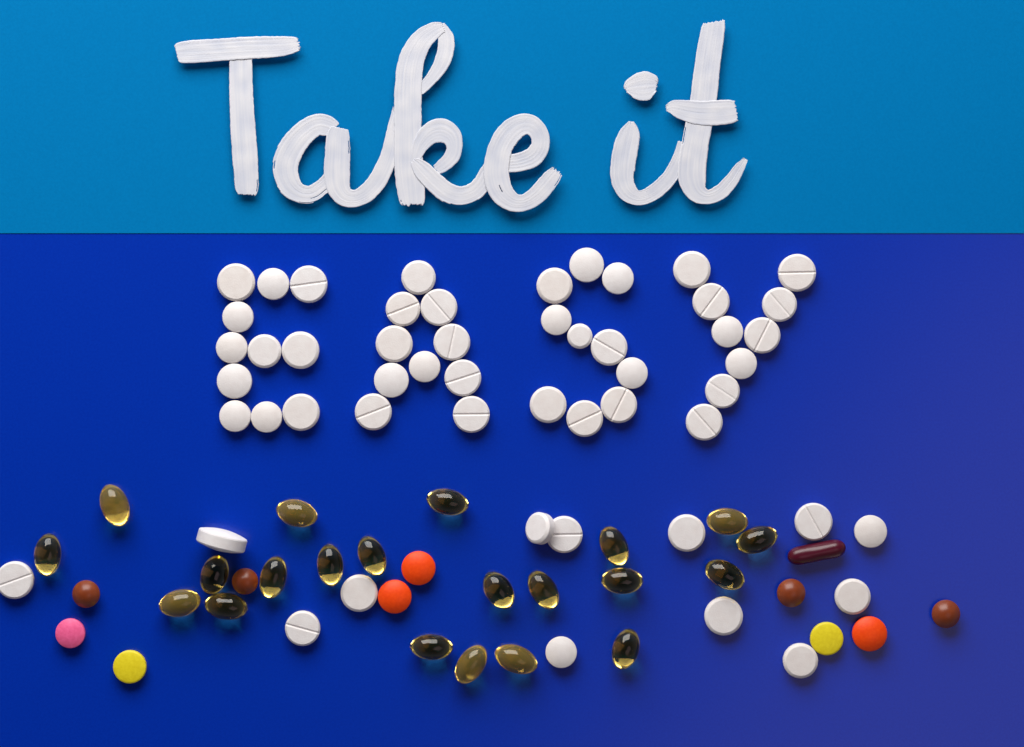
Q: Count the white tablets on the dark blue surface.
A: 53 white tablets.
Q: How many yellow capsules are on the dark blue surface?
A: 21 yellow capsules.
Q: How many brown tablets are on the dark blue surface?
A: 4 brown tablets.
